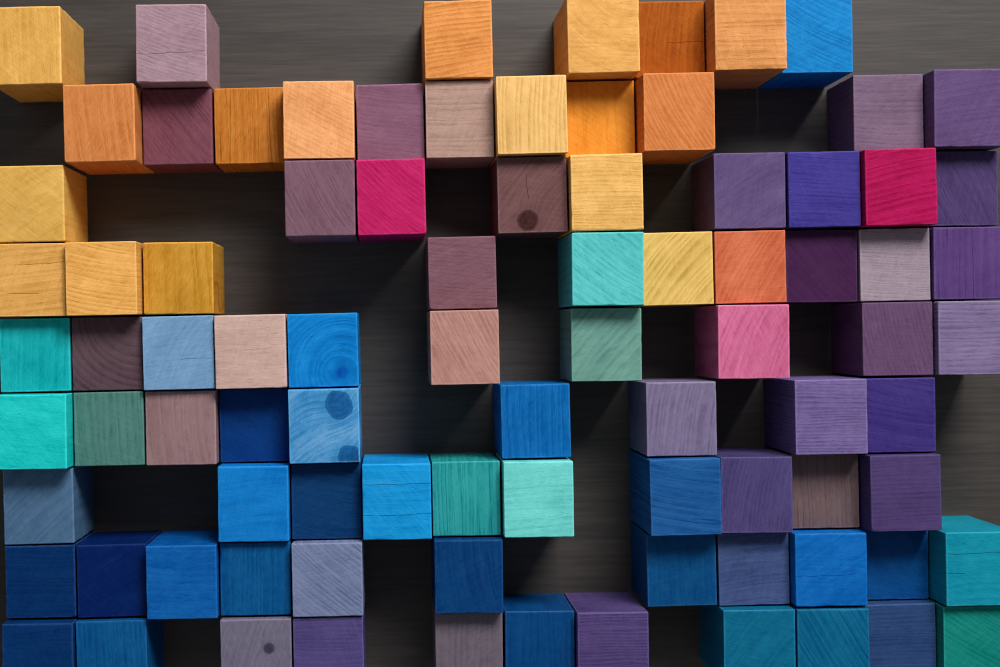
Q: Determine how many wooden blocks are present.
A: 88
